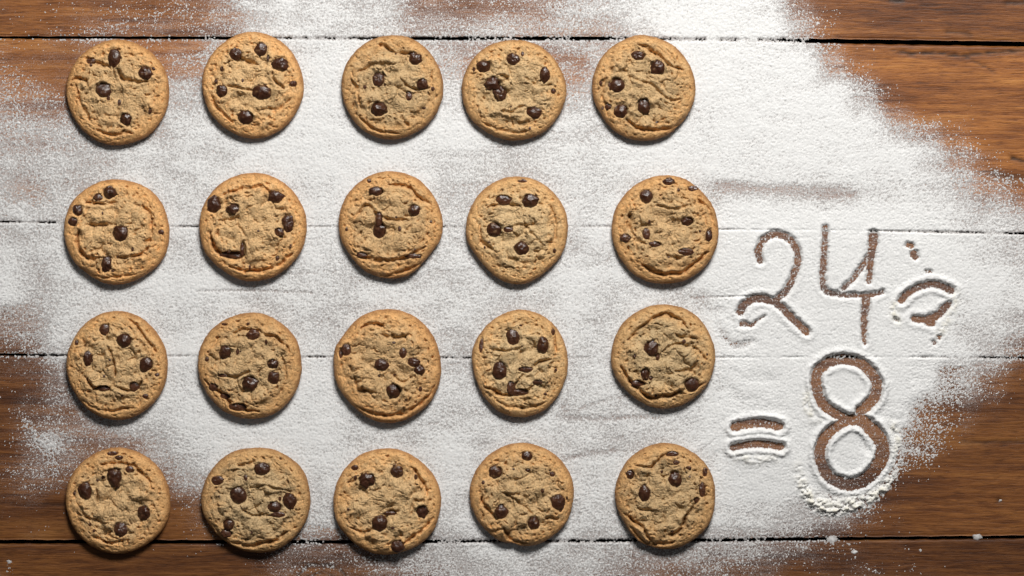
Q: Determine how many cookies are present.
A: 20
